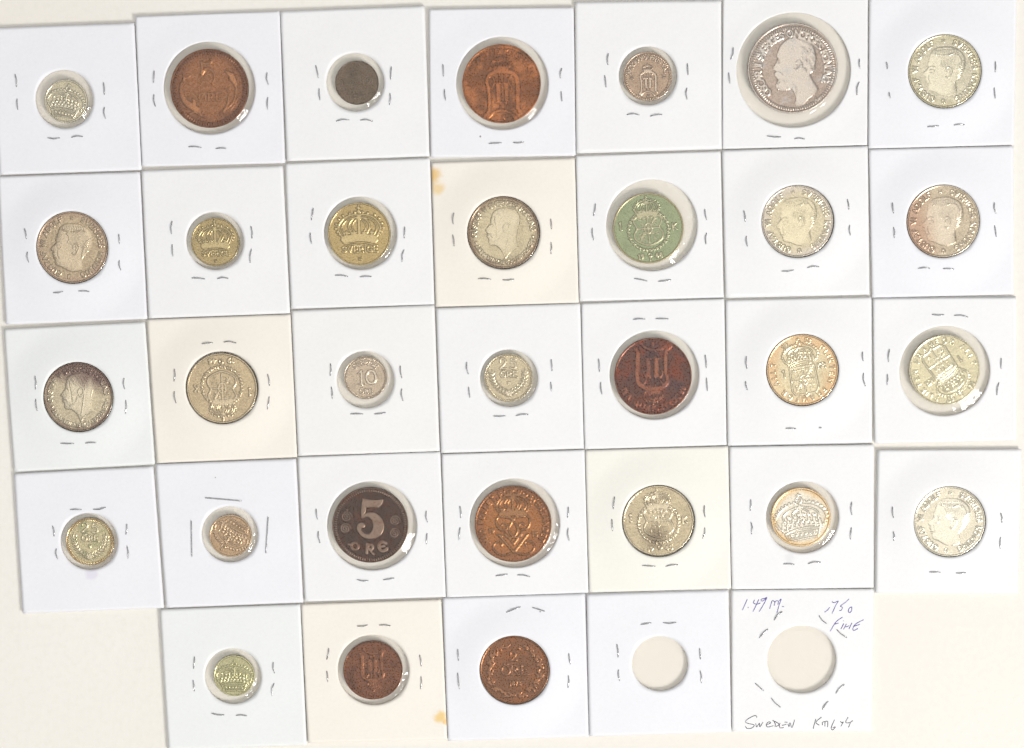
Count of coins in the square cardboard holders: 31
